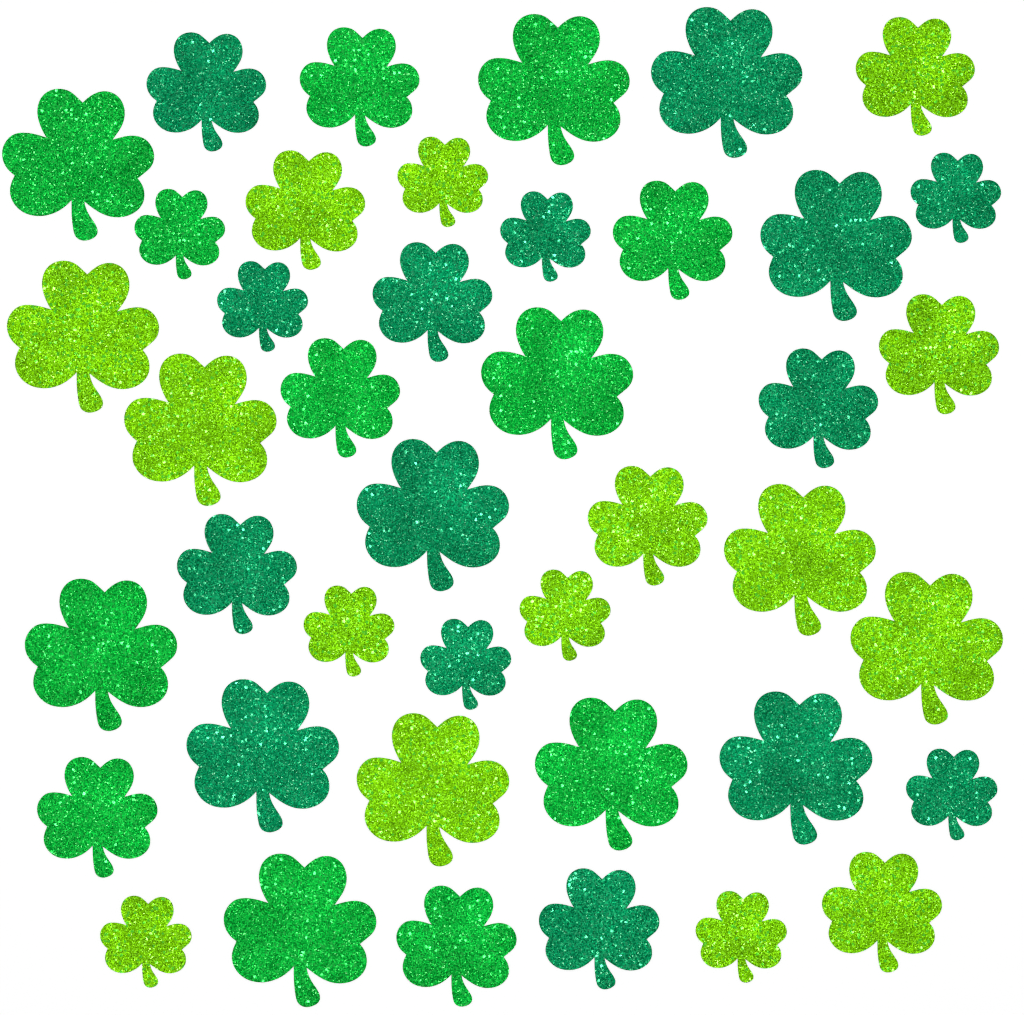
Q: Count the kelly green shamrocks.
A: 12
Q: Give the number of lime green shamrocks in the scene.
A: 15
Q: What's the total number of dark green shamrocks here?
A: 15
